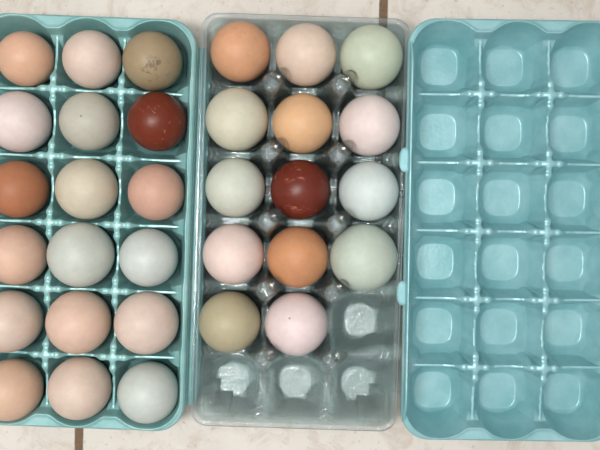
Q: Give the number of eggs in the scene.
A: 32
